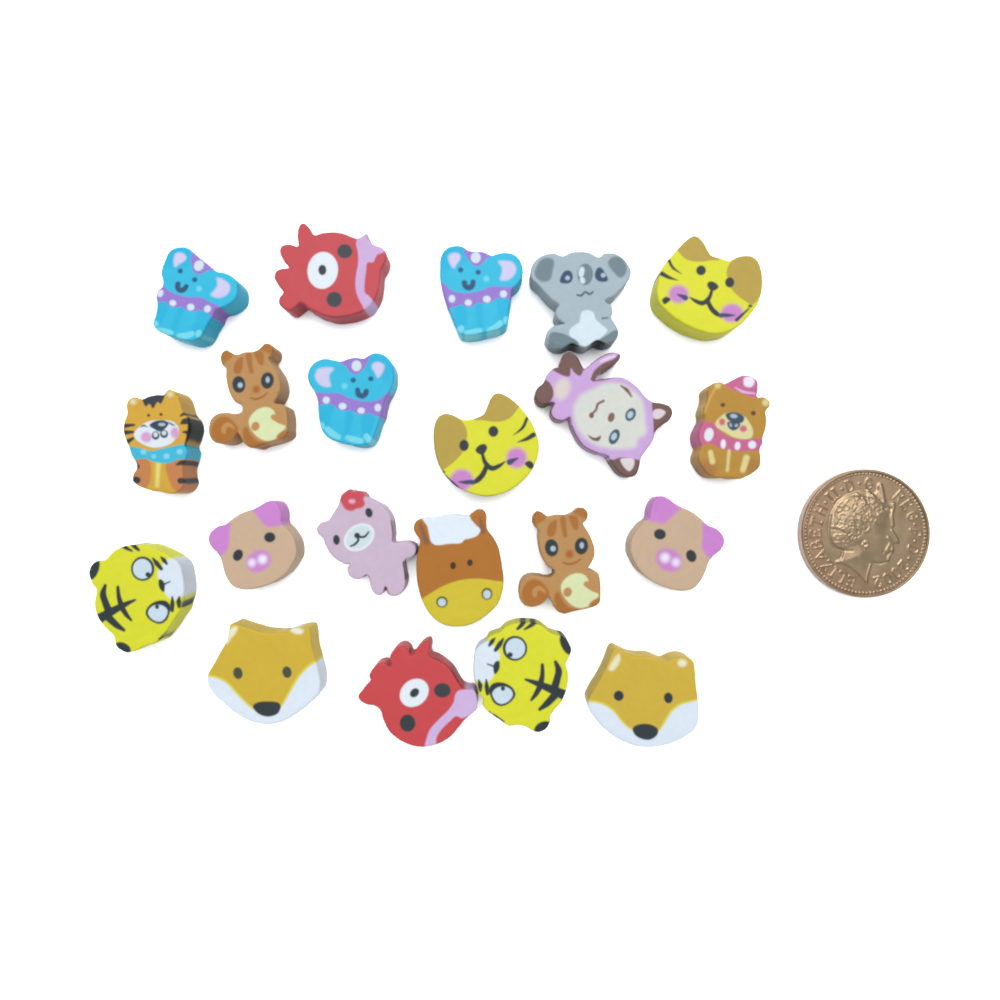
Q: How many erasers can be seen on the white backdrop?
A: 21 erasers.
